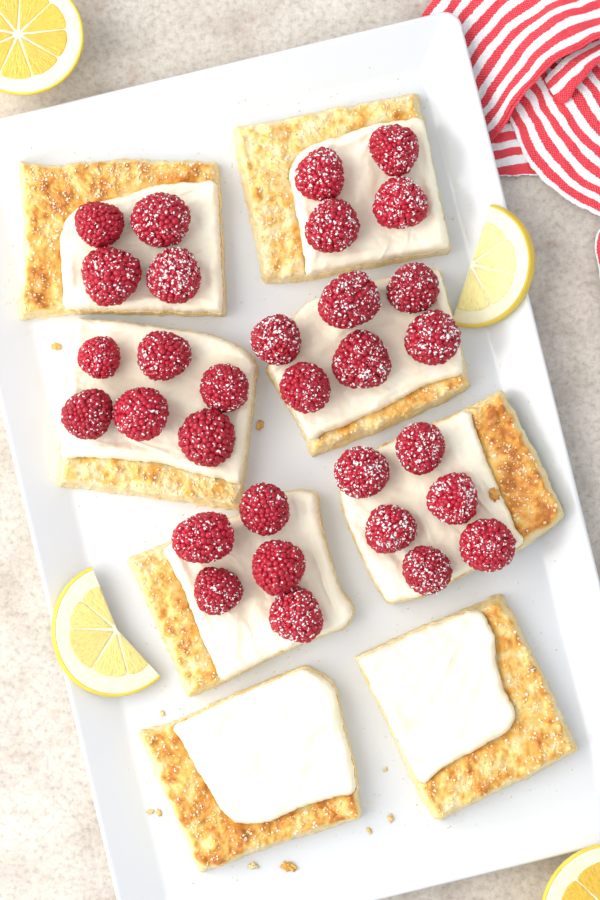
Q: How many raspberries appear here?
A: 31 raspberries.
